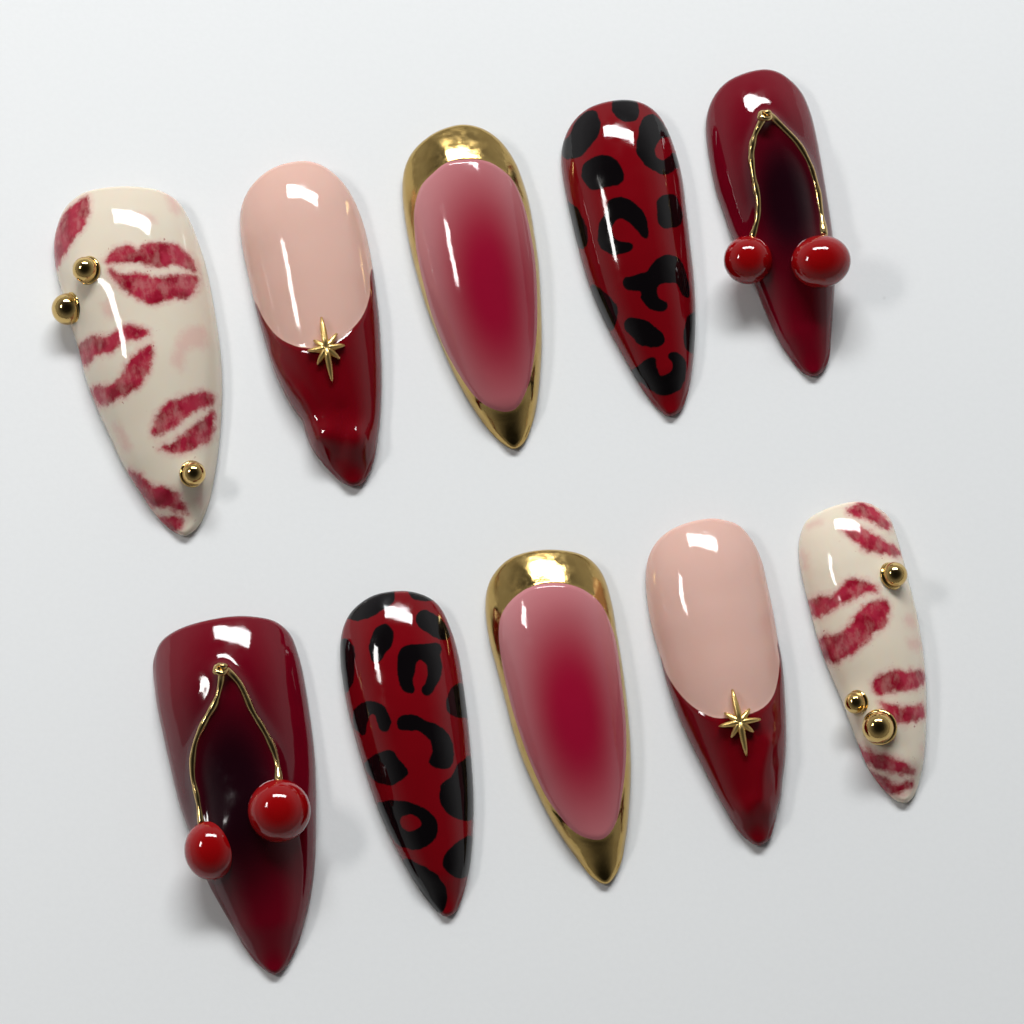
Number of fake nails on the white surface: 10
